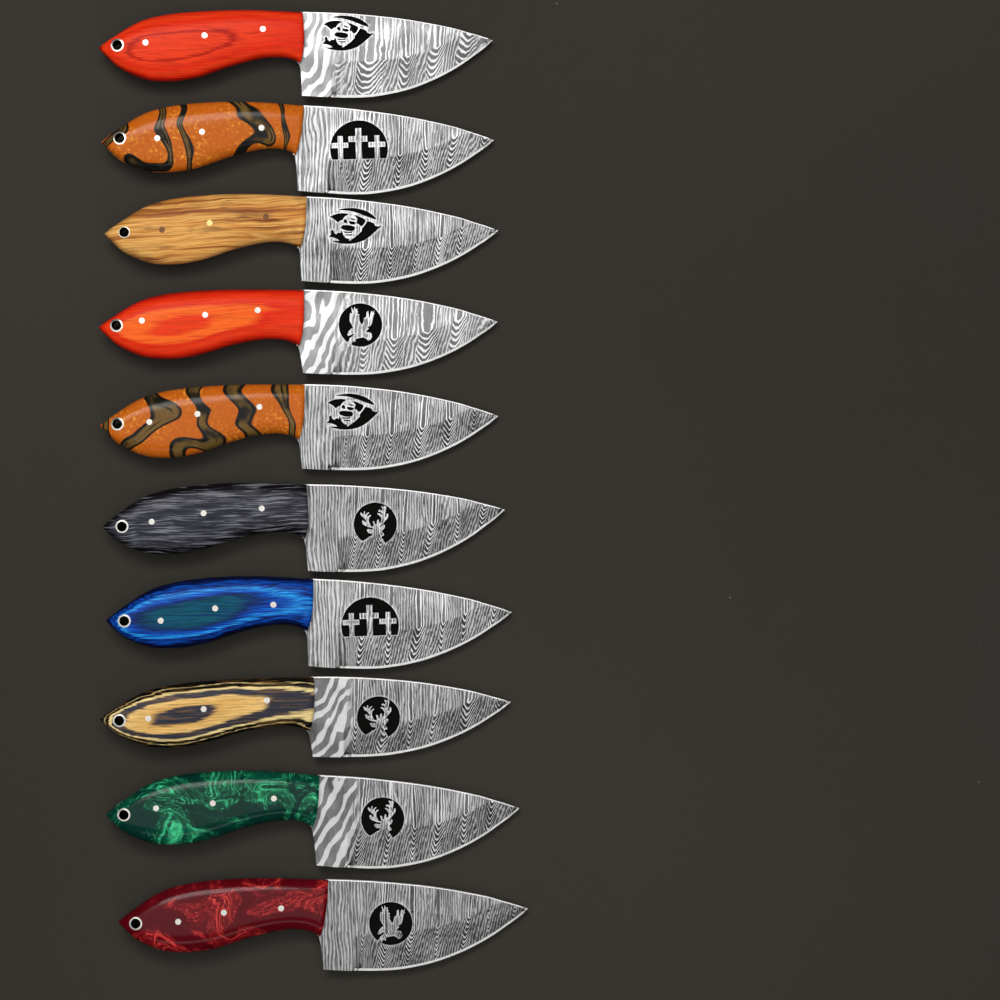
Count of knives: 10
